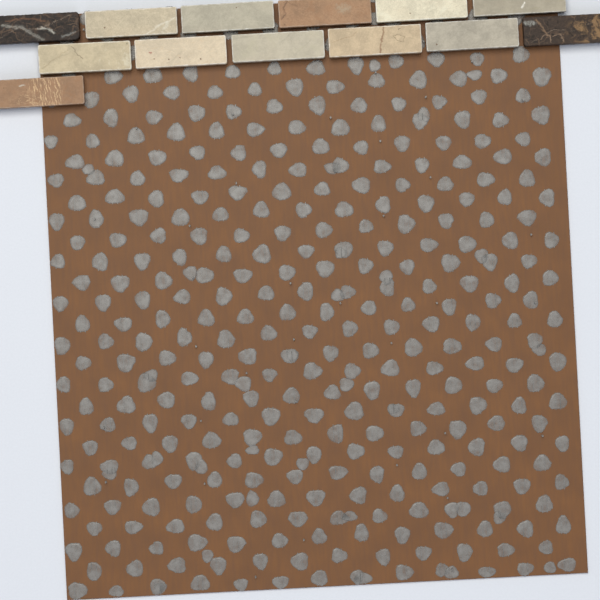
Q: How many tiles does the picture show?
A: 13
